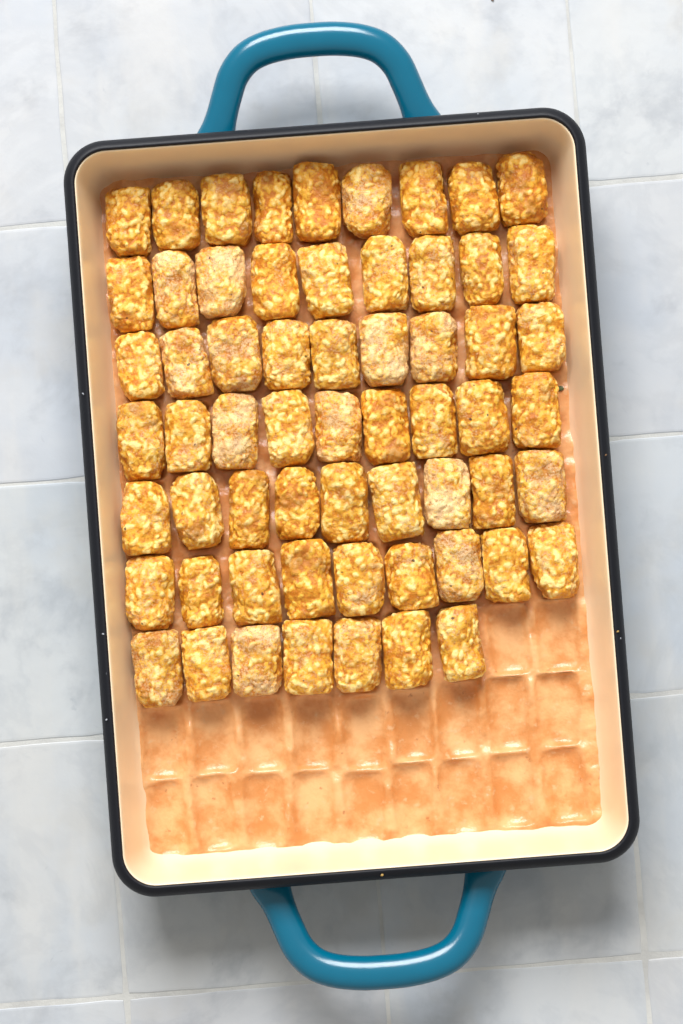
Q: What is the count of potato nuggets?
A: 61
